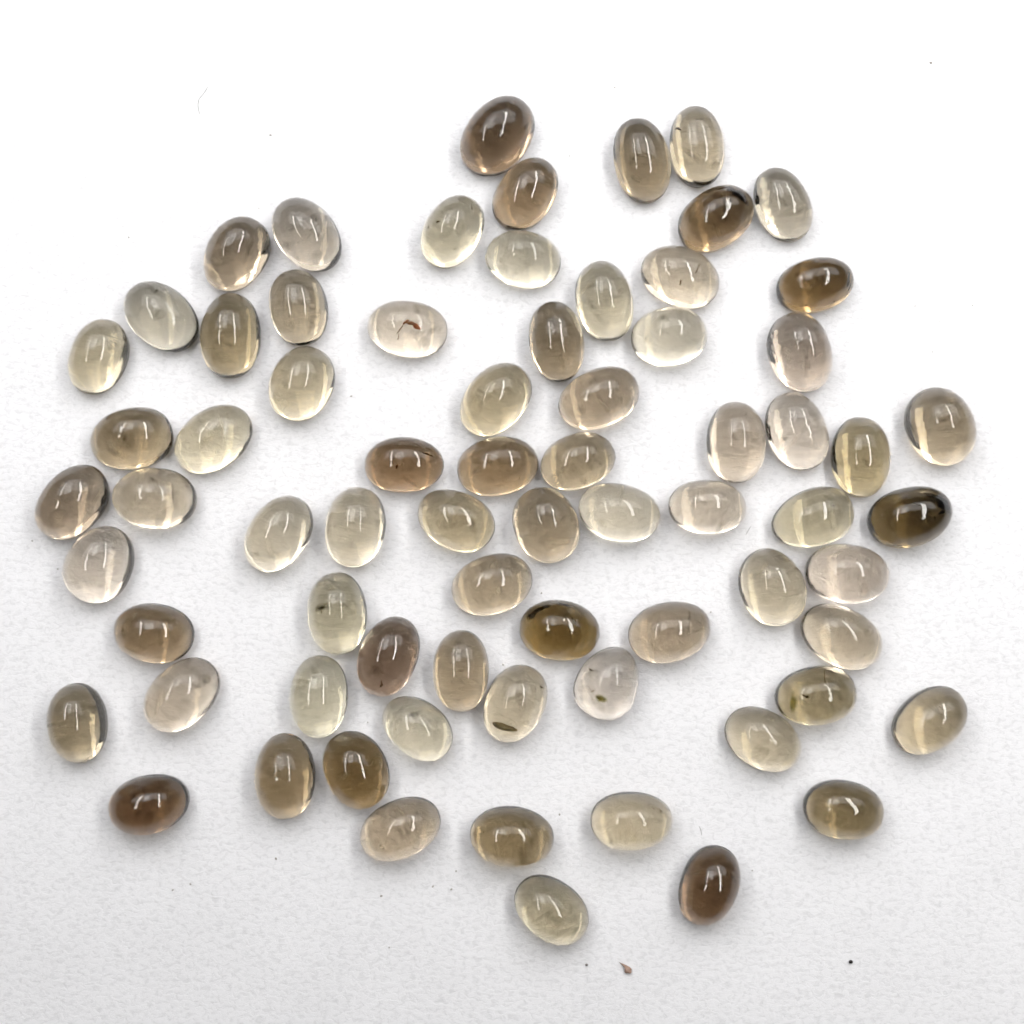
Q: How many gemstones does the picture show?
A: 72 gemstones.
